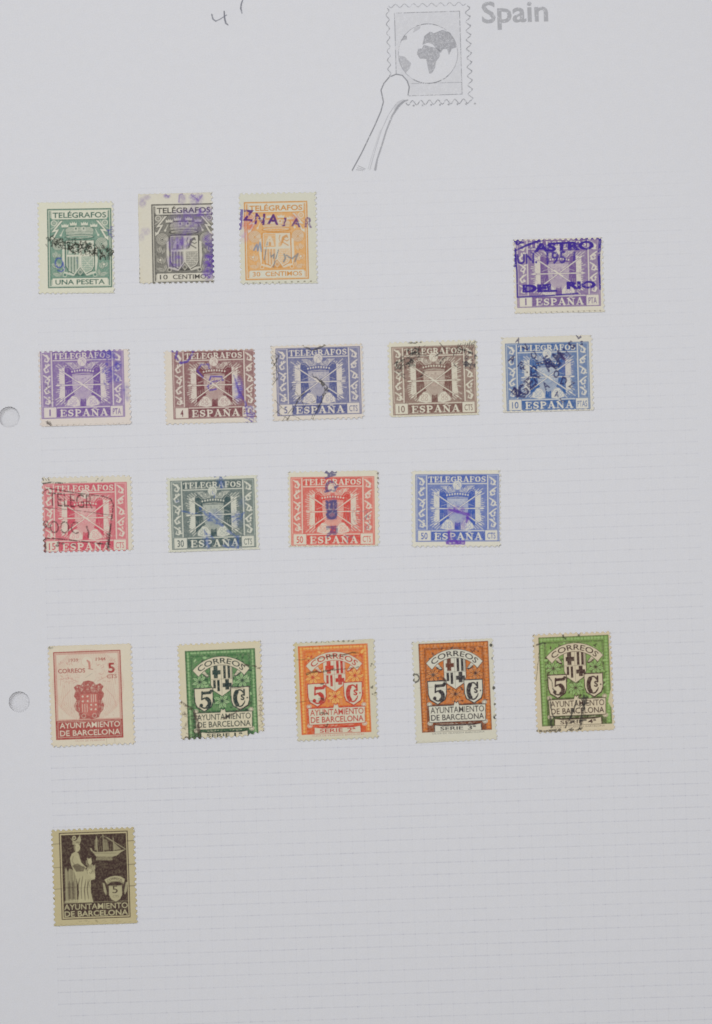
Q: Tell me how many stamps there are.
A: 19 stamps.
